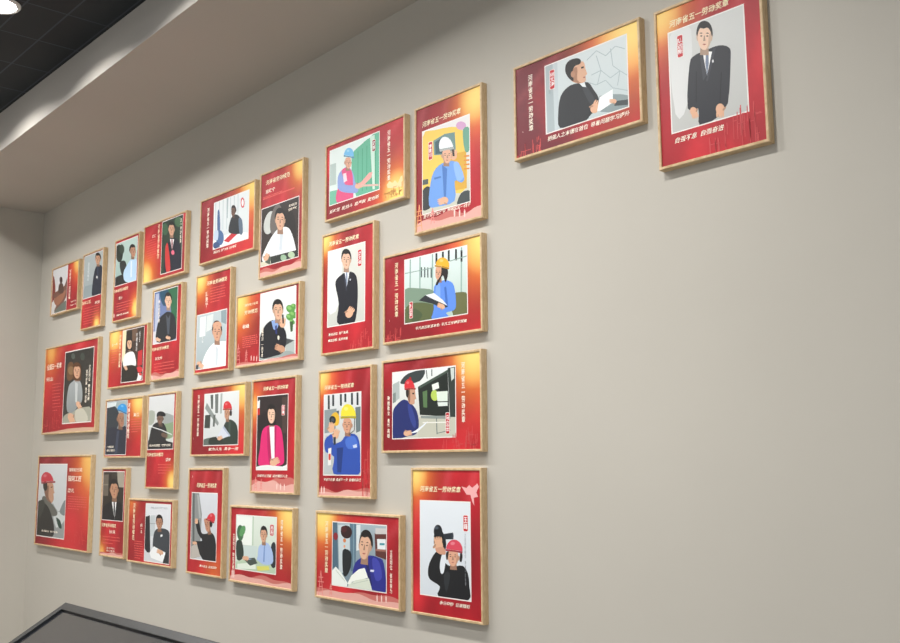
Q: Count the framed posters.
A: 30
